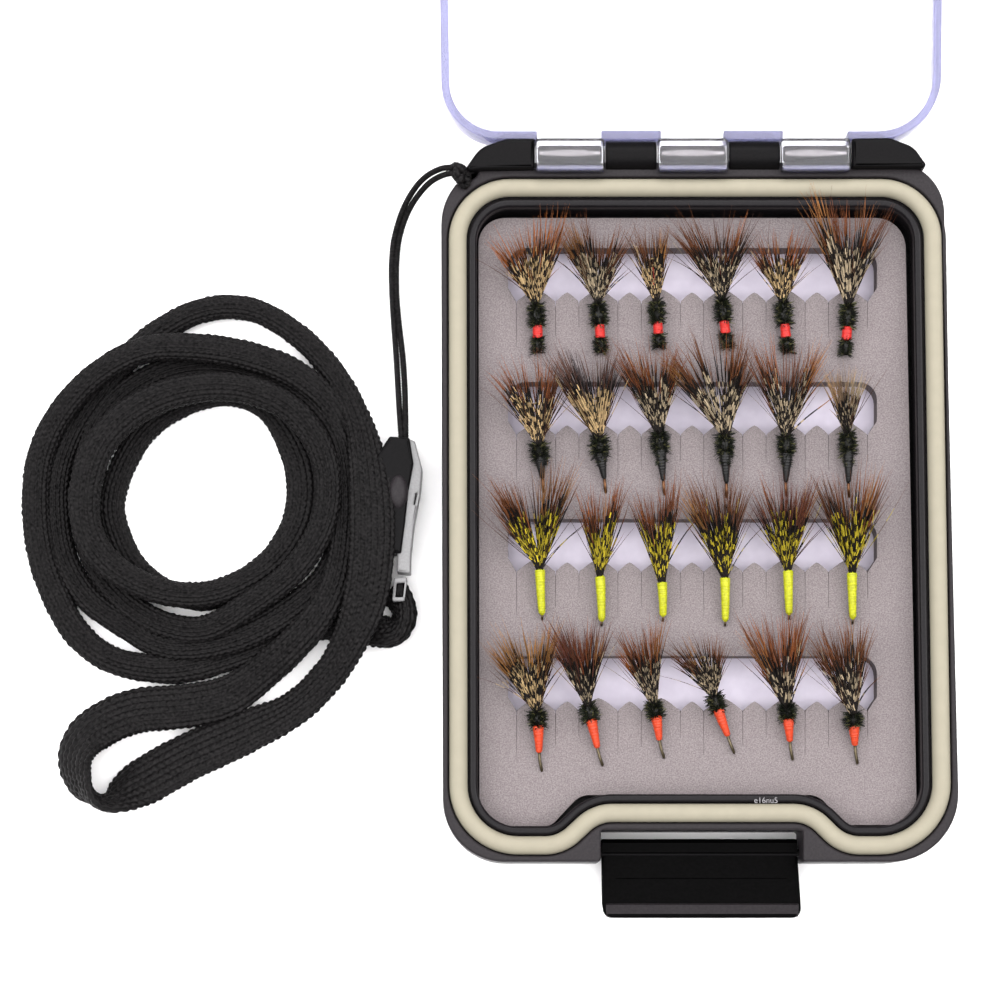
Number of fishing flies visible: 24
